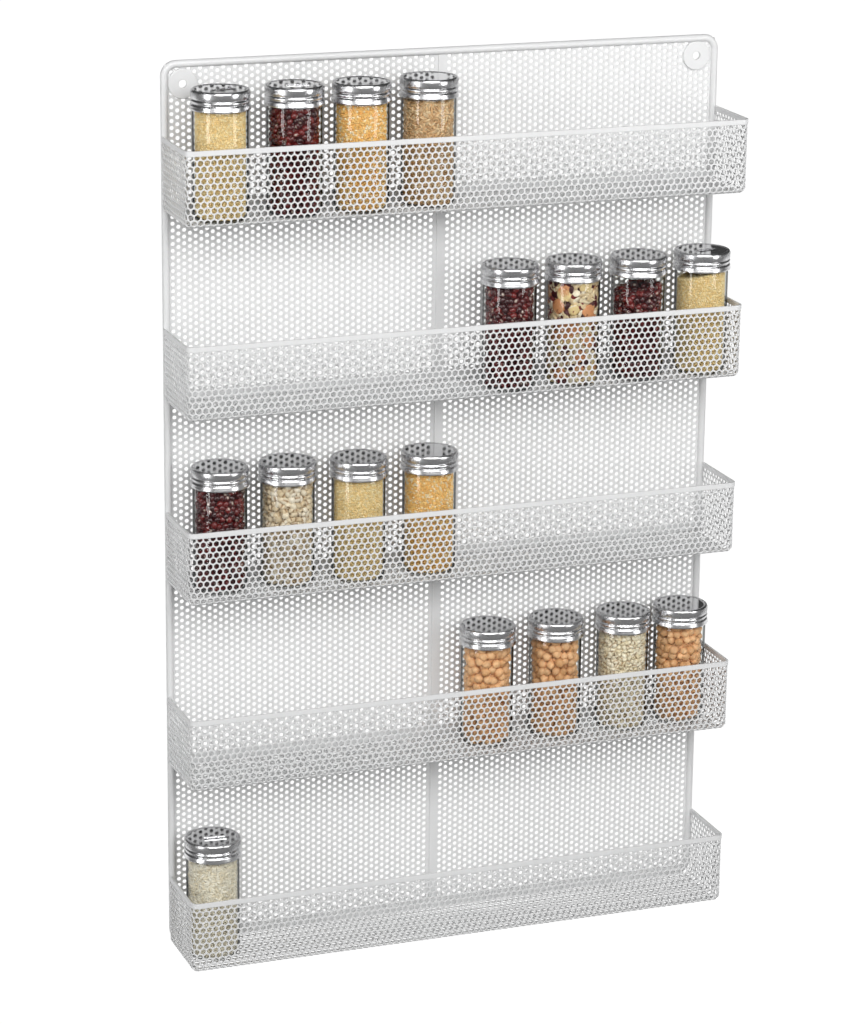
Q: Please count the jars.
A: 17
